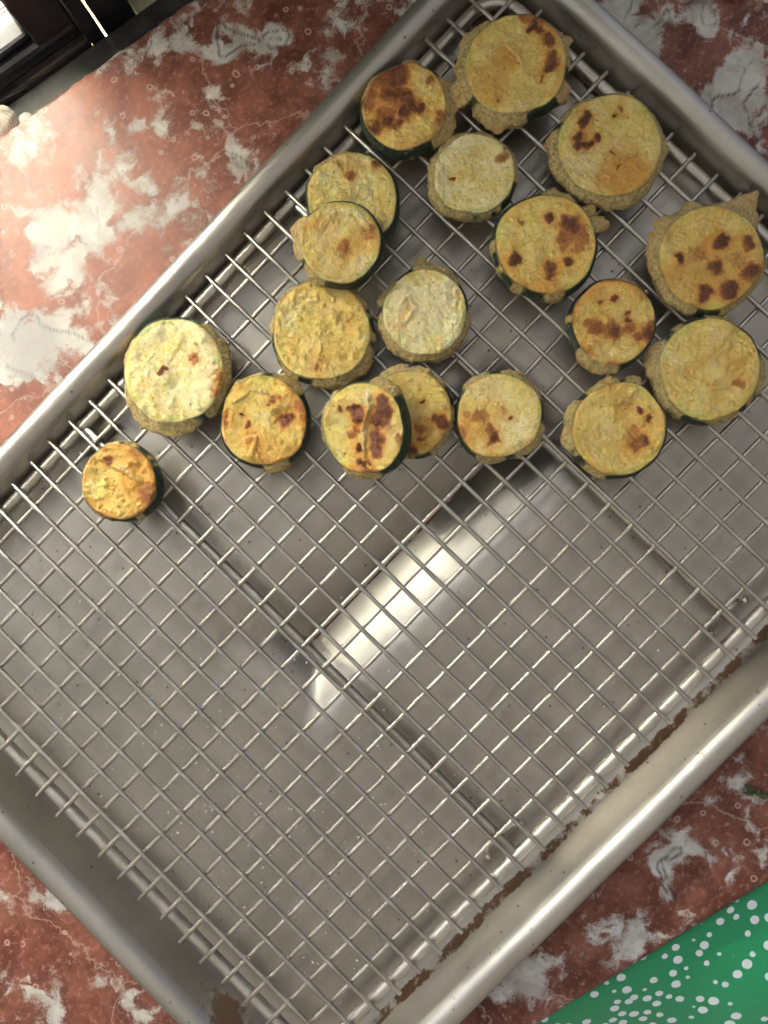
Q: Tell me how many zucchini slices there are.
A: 19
